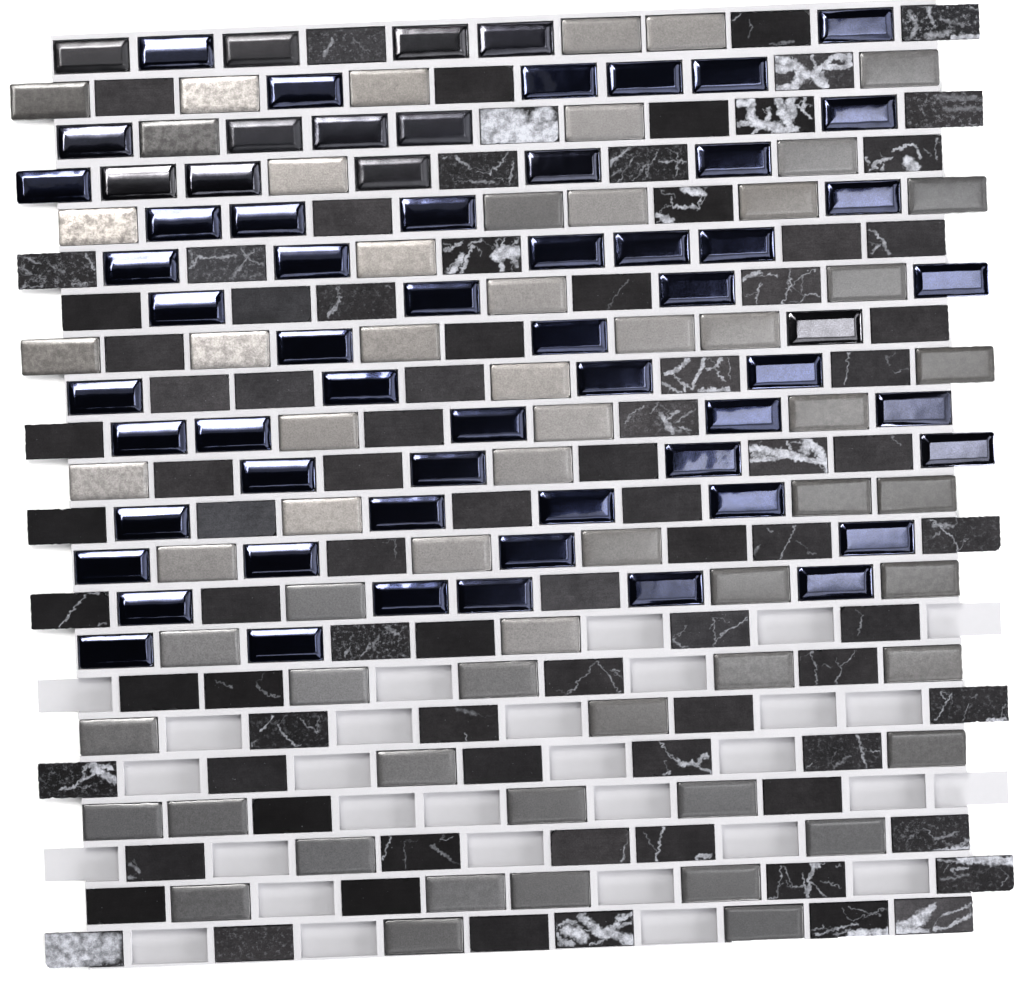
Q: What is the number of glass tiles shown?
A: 65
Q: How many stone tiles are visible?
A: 86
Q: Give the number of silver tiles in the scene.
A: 61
